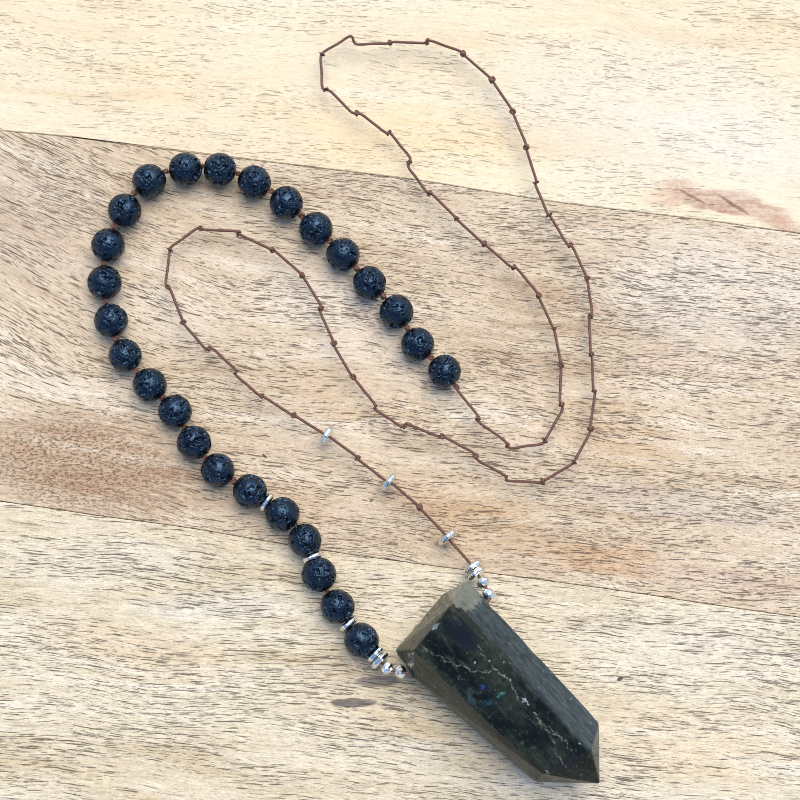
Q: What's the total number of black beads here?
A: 26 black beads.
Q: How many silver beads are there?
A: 14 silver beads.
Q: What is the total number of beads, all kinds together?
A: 40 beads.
